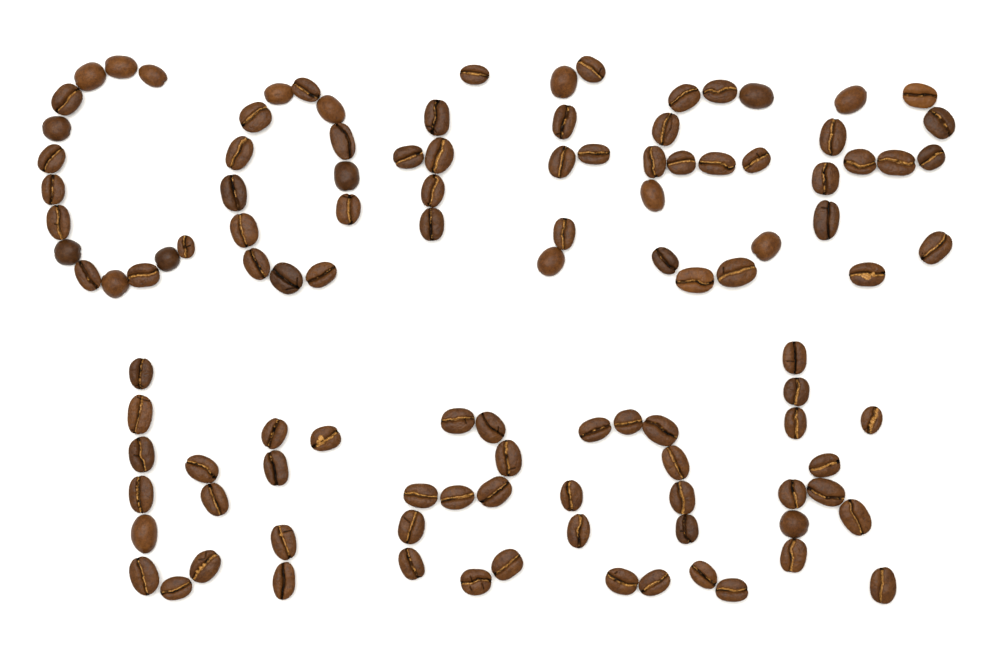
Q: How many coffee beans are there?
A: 112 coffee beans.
